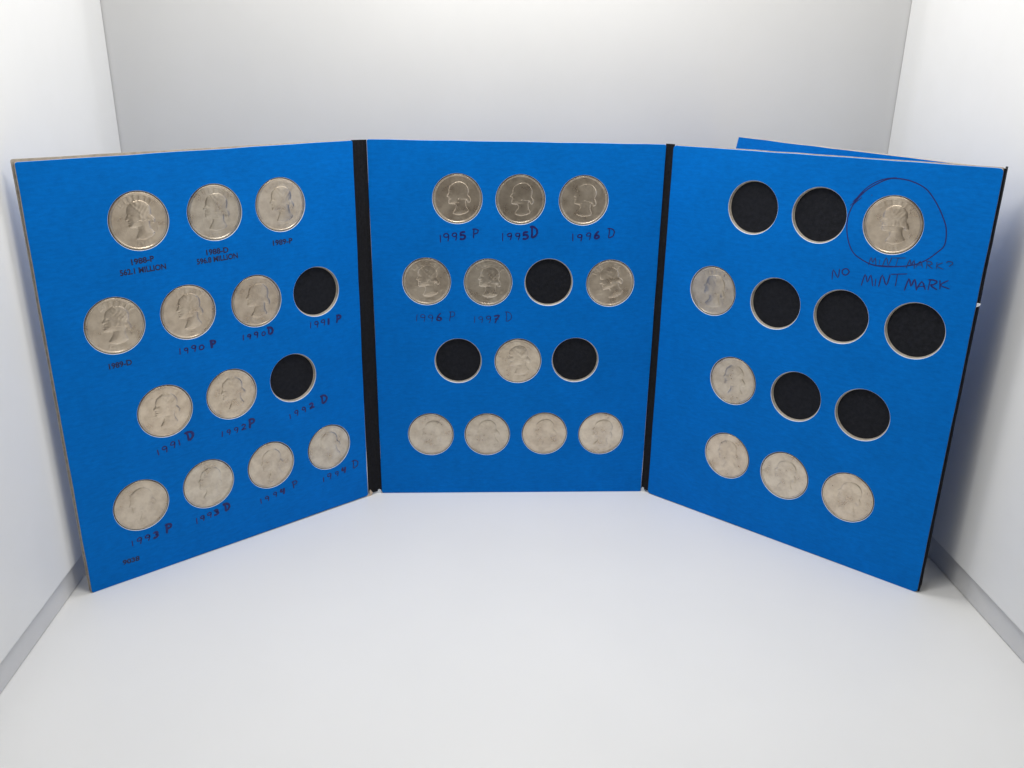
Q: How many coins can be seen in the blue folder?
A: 29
